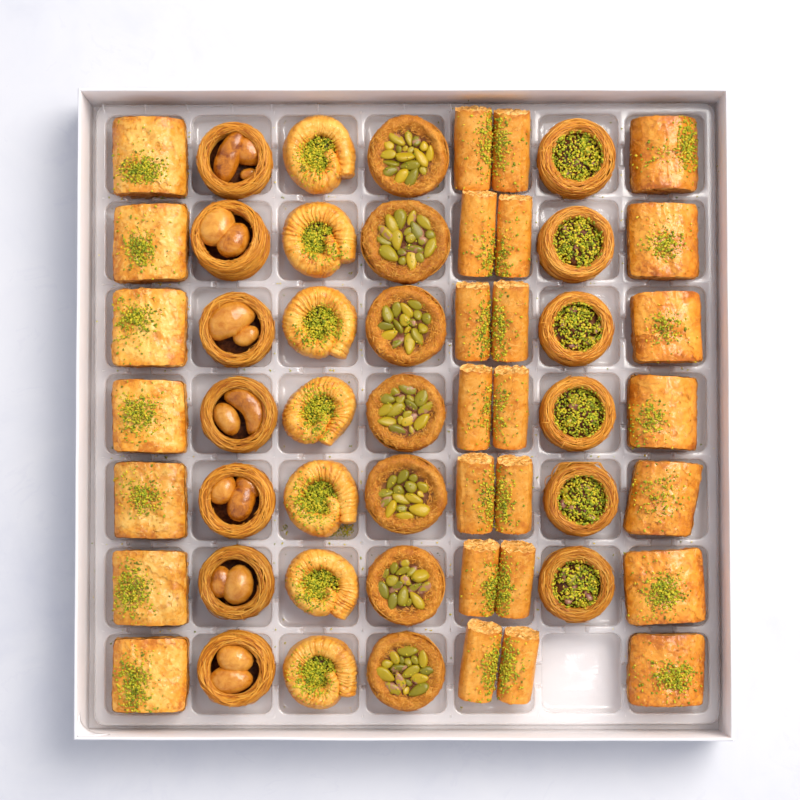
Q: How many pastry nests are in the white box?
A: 20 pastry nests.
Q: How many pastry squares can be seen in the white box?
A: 14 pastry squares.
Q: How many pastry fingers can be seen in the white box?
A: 14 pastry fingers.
